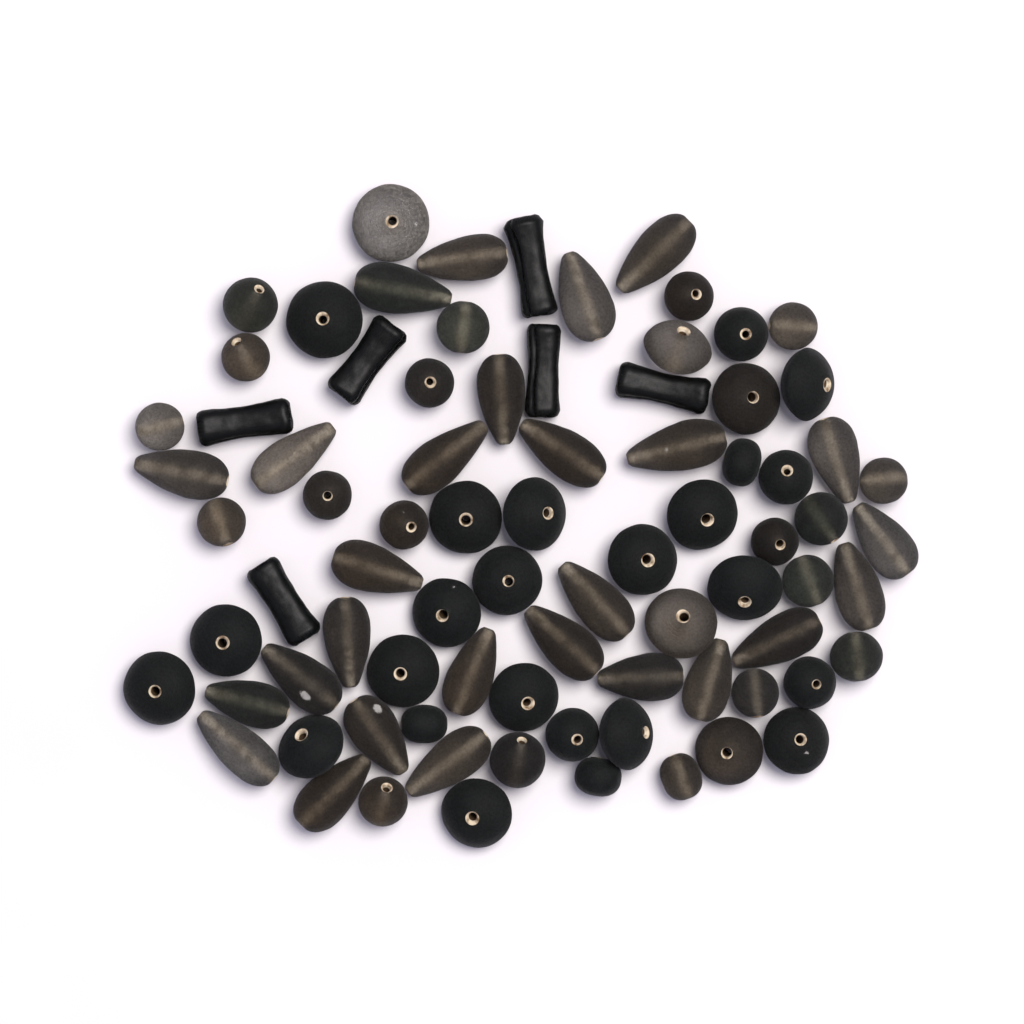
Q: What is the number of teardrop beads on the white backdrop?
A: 27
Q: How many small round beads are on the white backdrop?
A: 26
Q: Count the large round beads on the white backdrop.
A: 22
